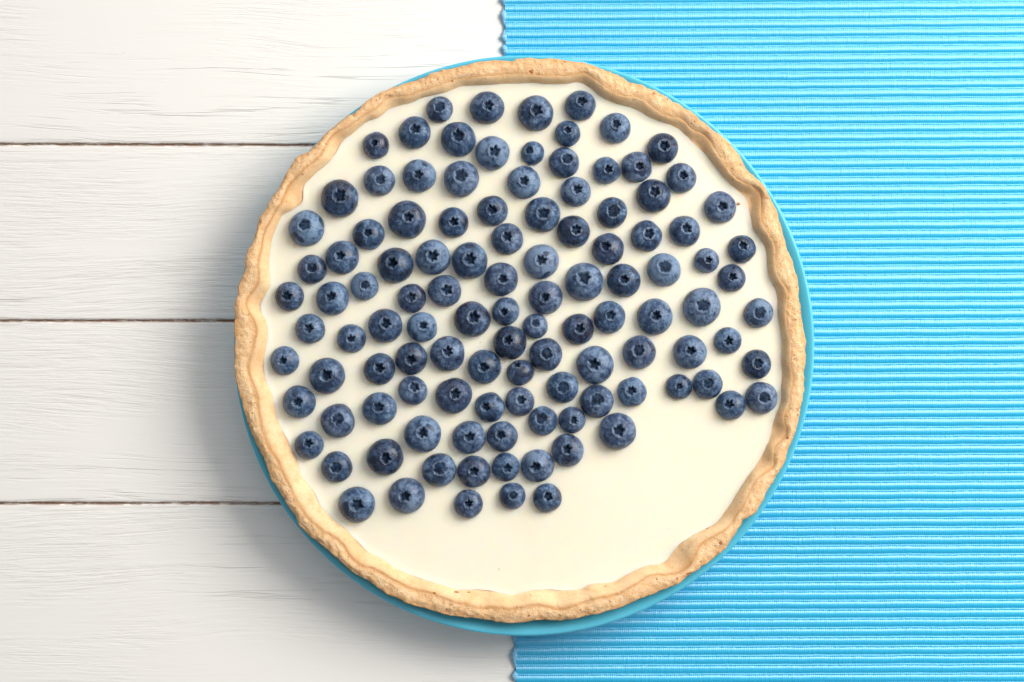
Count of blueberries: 114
